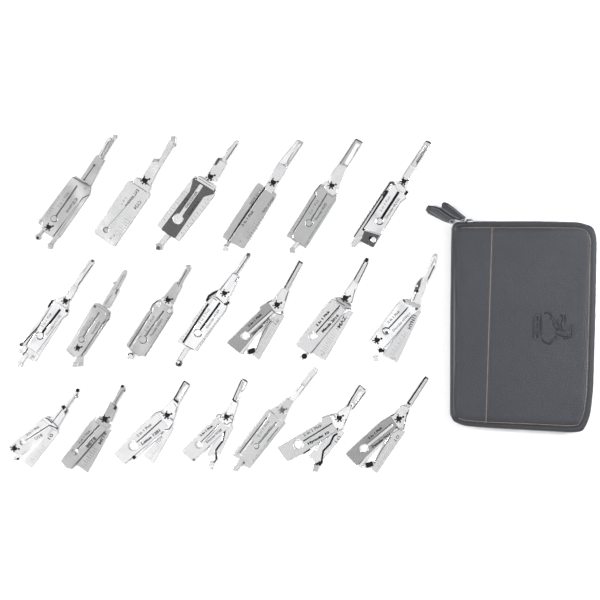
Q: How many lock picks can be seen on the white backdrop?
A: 20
